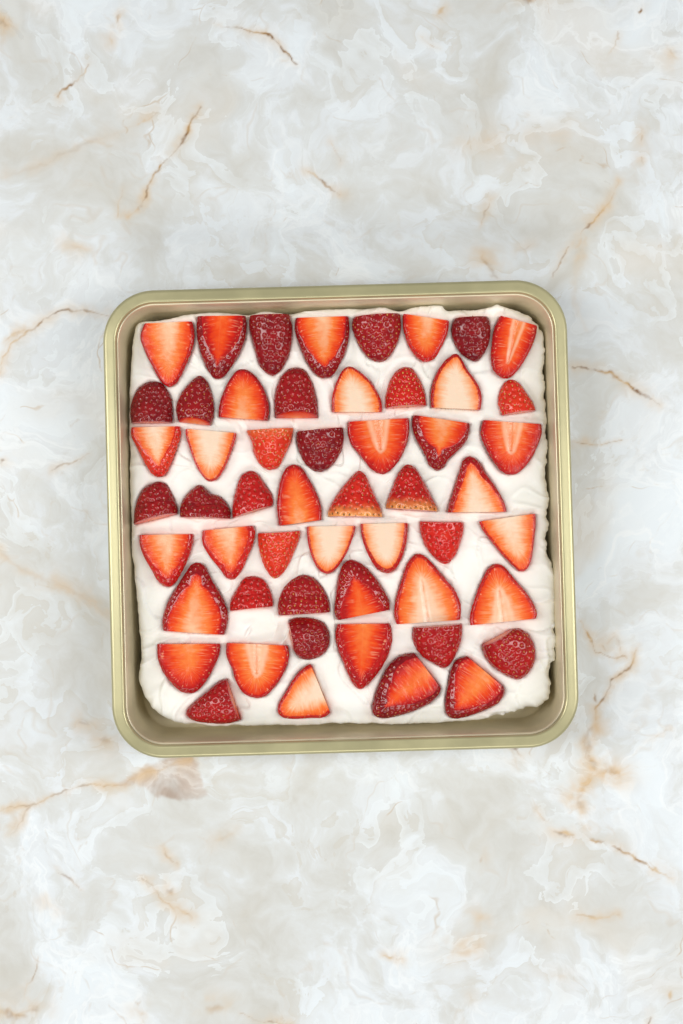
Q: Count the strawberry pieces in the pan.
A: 53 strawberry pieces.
